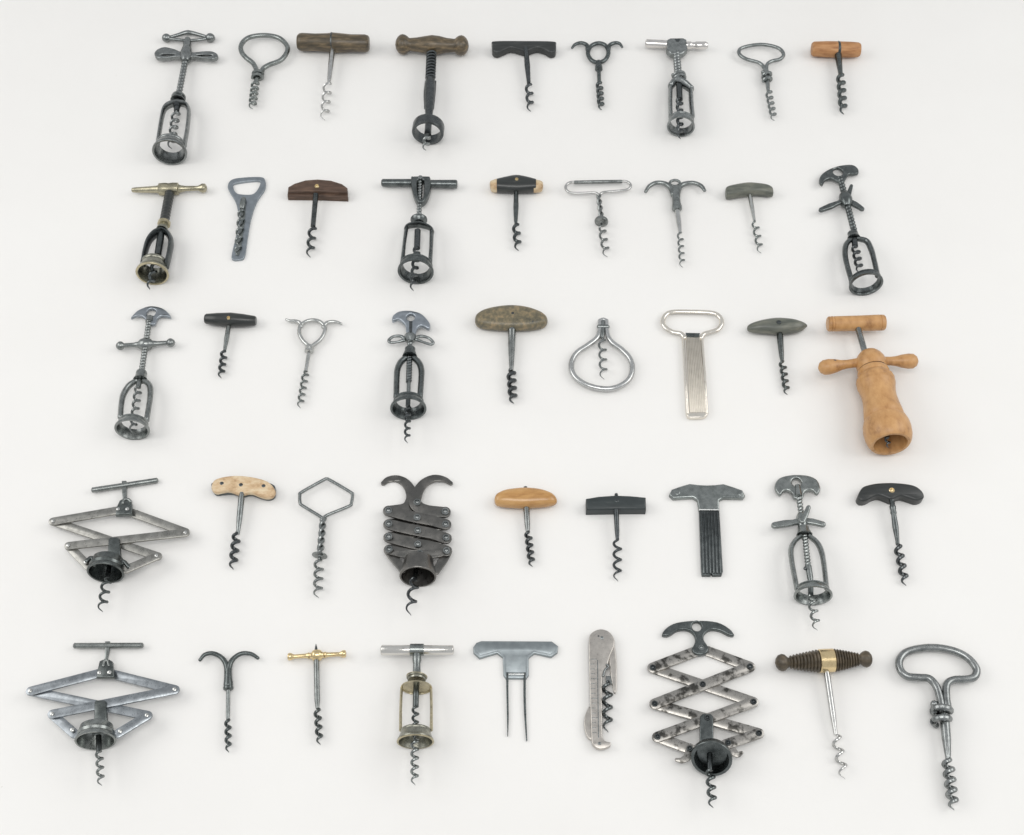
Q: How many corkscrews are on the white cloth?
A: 45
